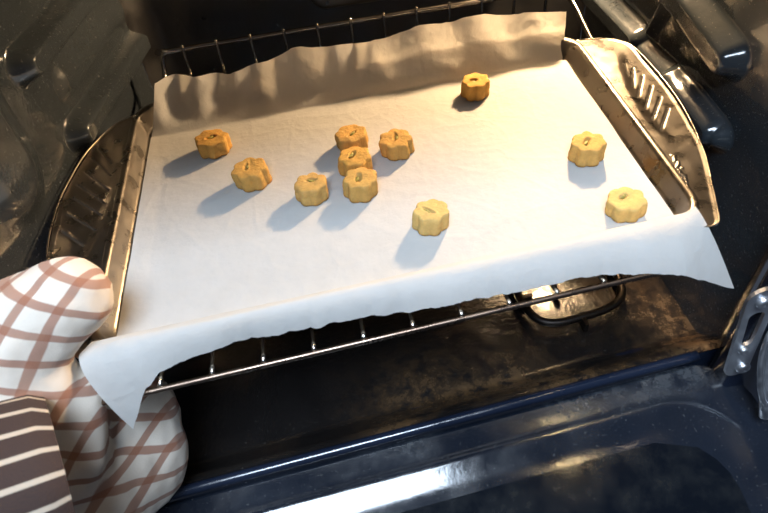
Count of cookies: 11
